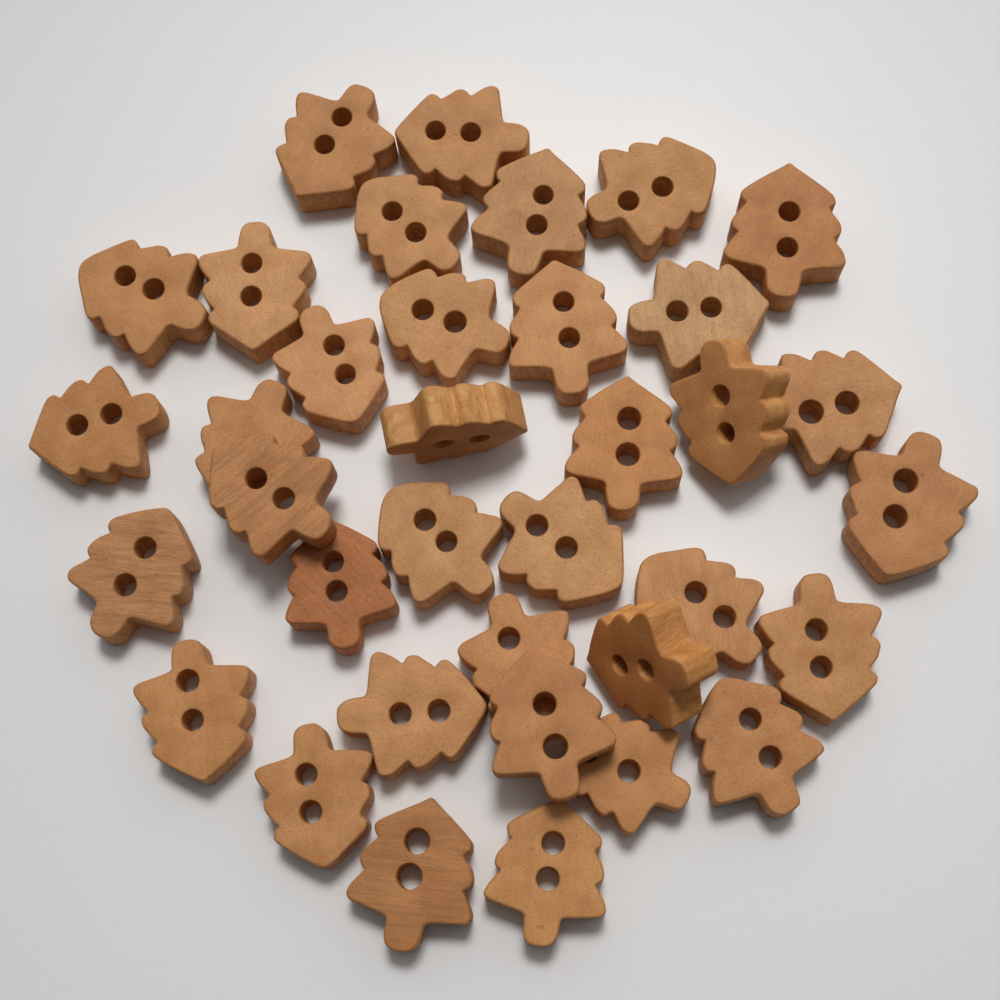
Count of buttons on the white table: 36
